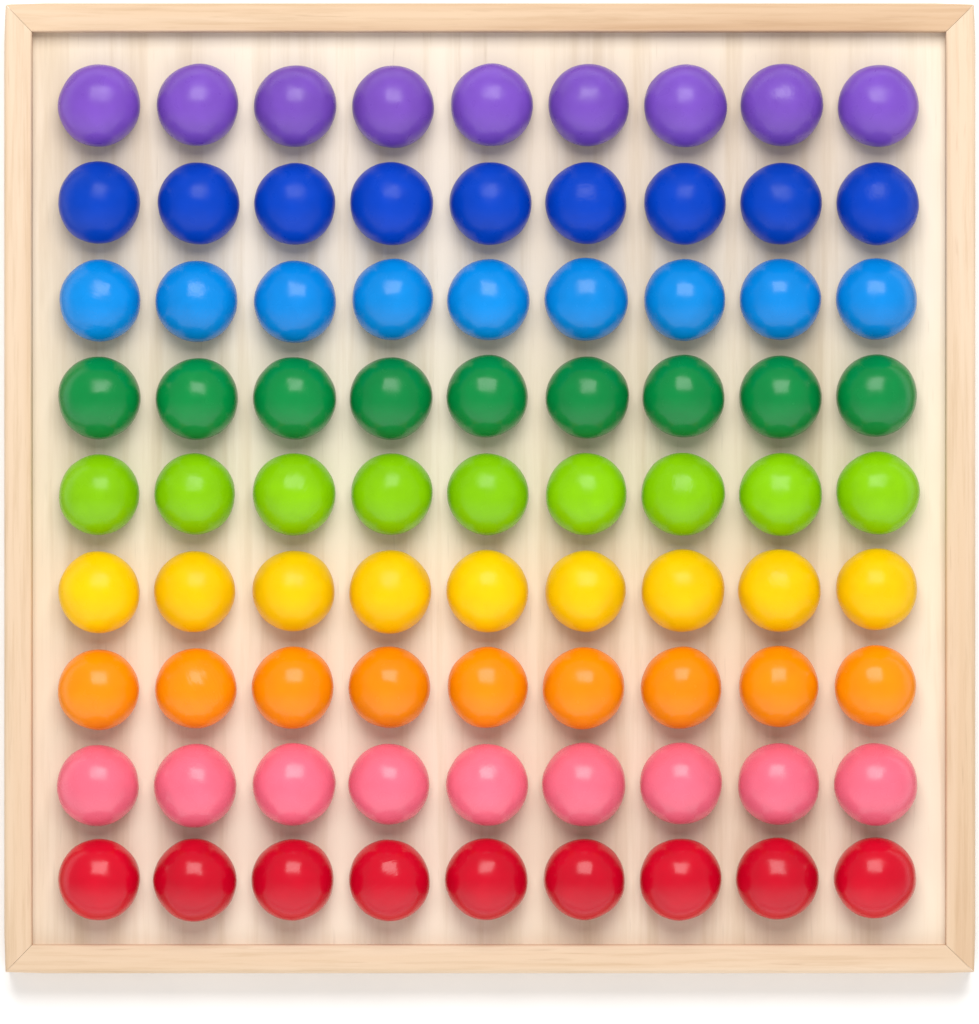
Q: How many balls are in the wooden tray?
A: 81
